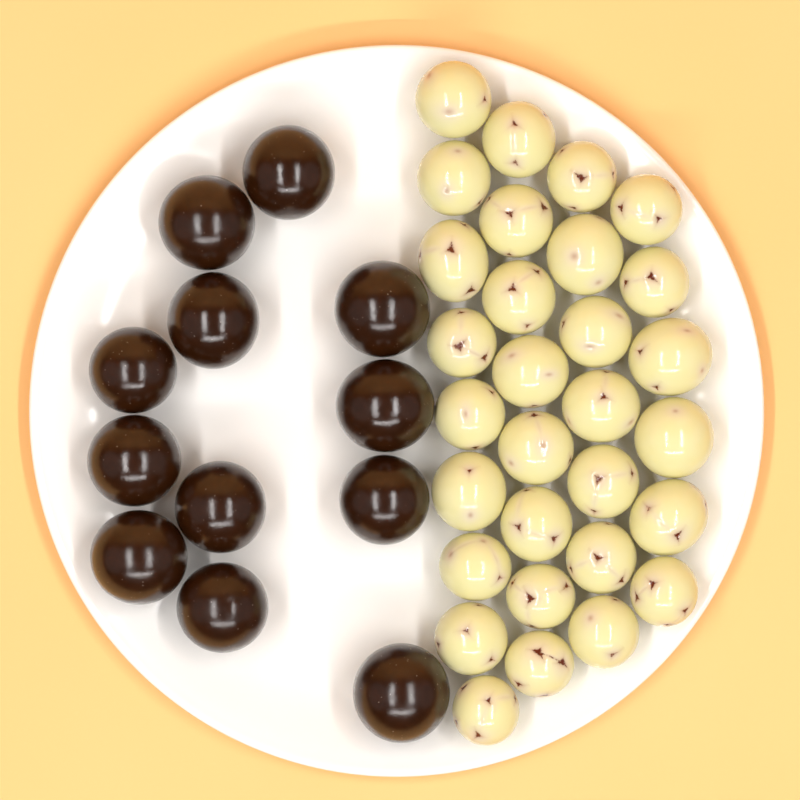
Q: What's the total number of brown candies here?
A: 12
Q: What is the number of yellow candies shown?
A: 30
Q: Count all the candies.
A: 42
